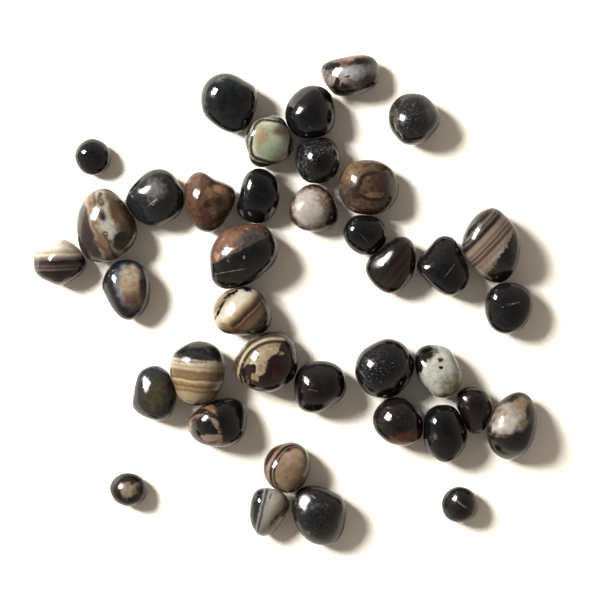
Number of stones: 38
